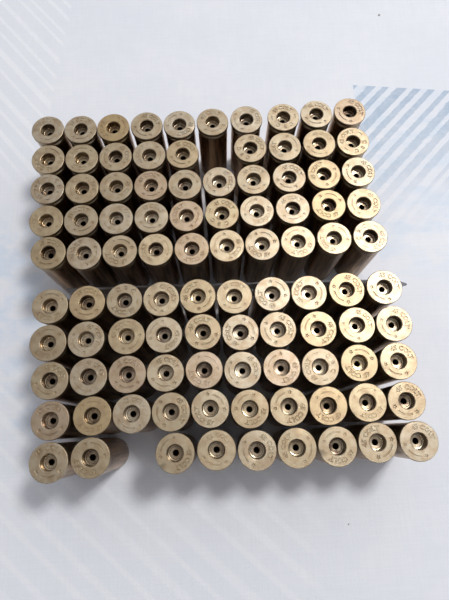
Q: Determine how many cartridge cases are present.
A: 98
